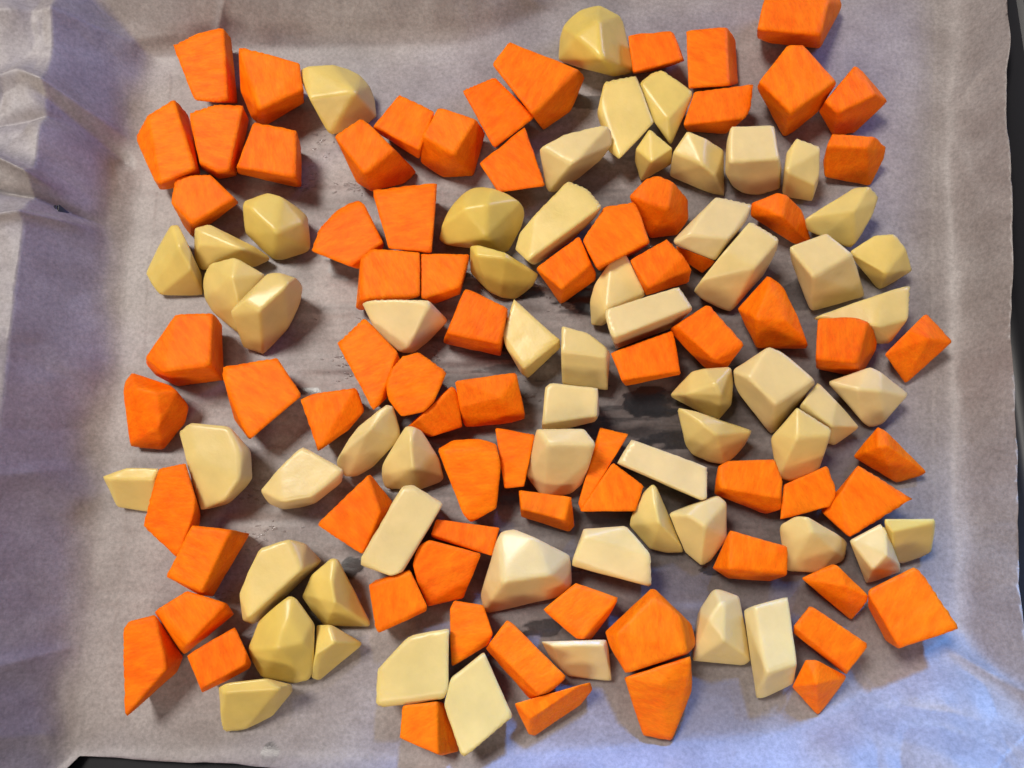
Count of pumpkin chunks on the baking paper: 73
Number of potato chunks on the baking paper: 60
